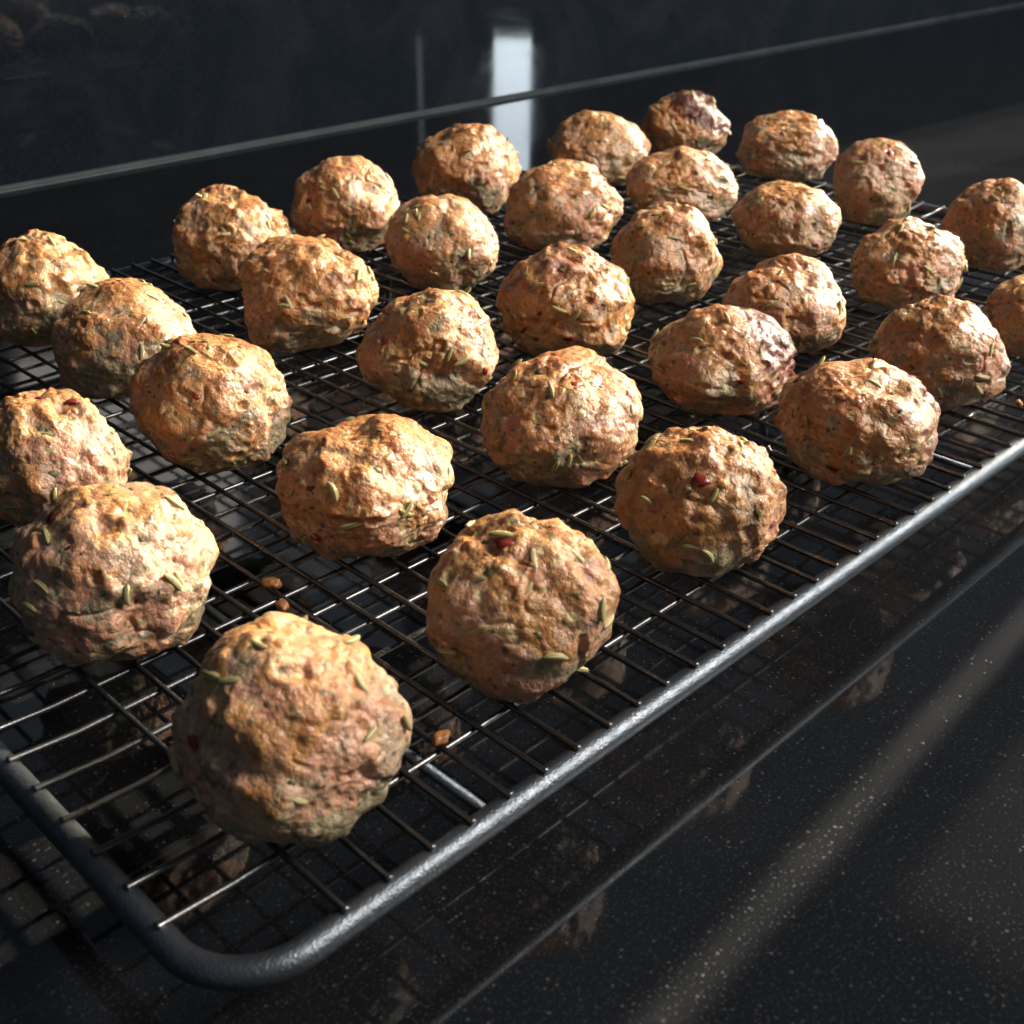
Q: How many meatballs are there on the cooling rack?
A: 32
